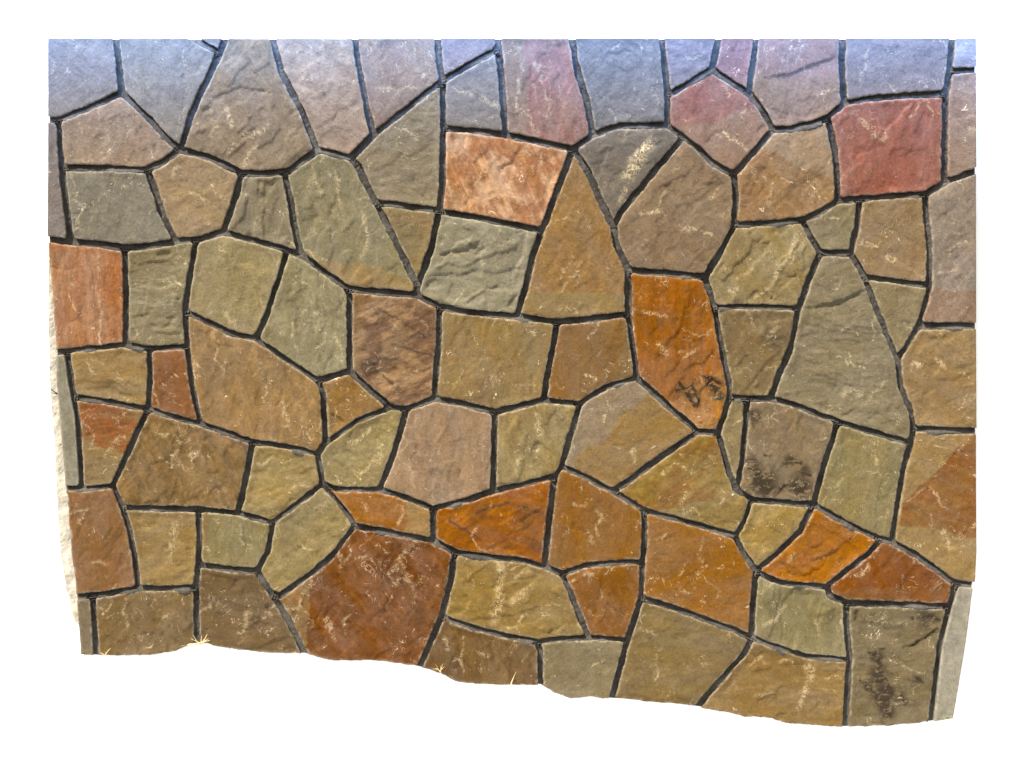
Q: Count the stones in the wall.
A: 89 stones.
